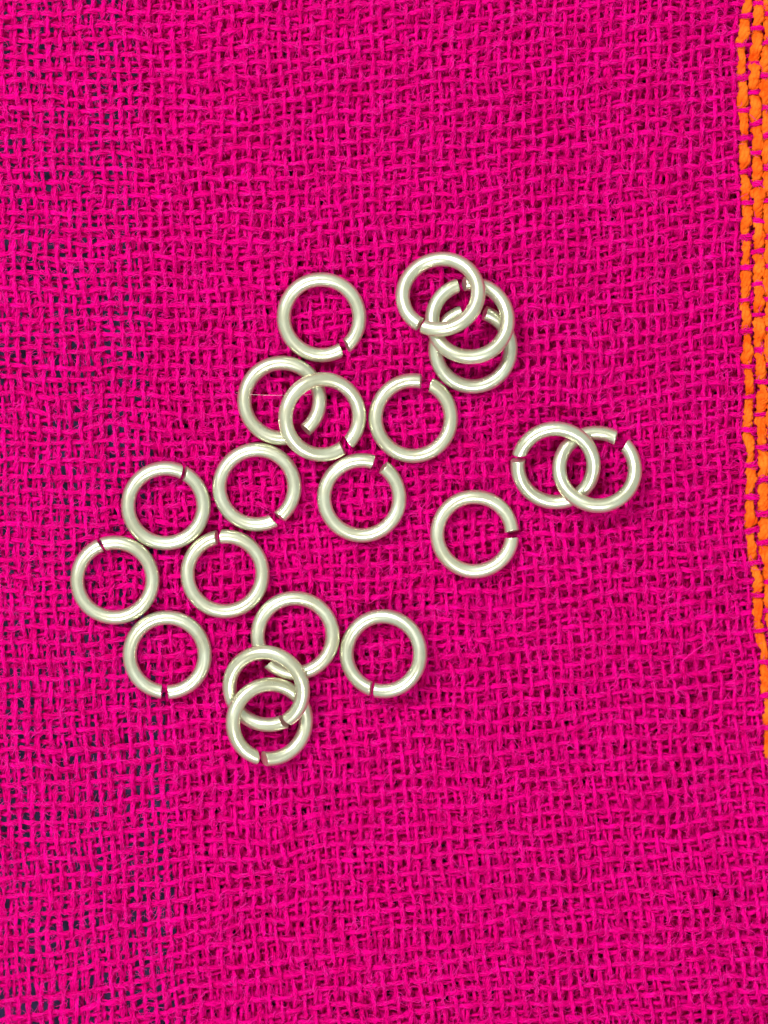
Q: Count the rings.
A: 20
